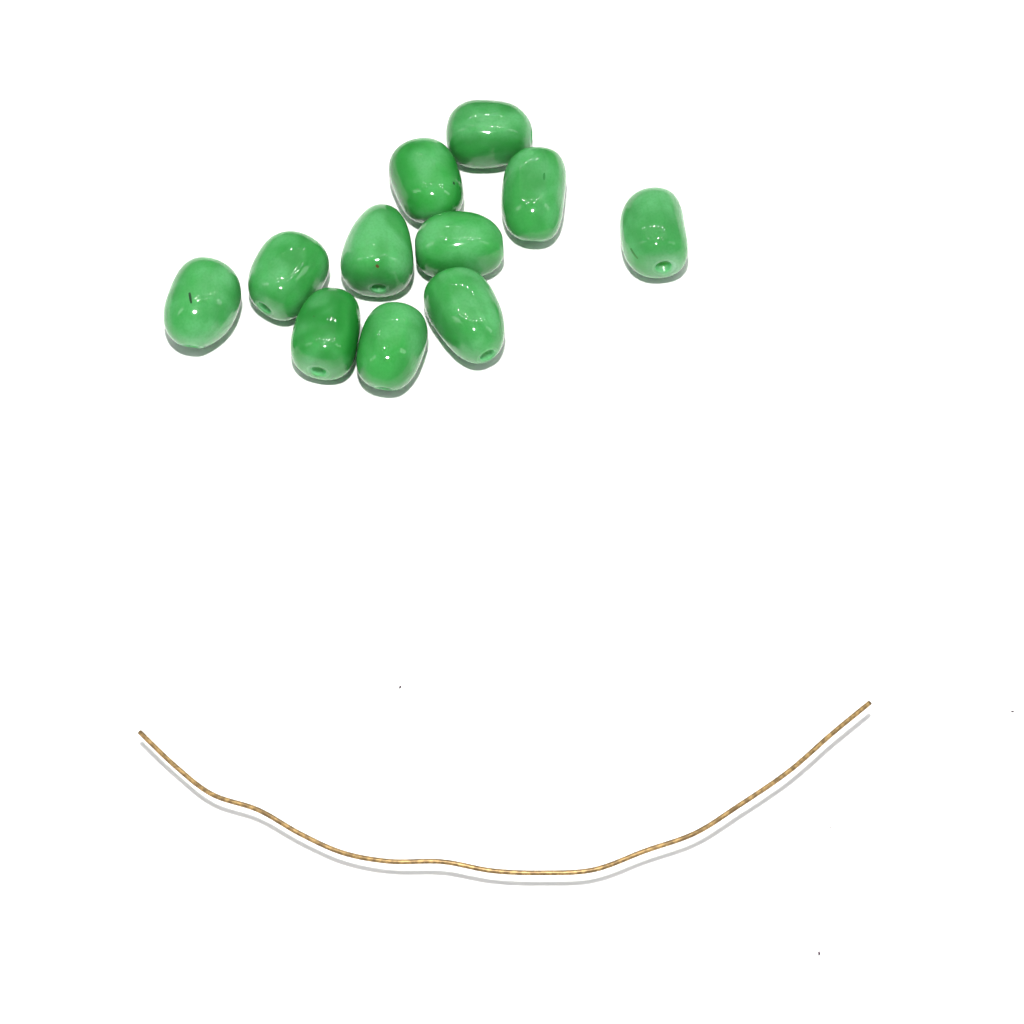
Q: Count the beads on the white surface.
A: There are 11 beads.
